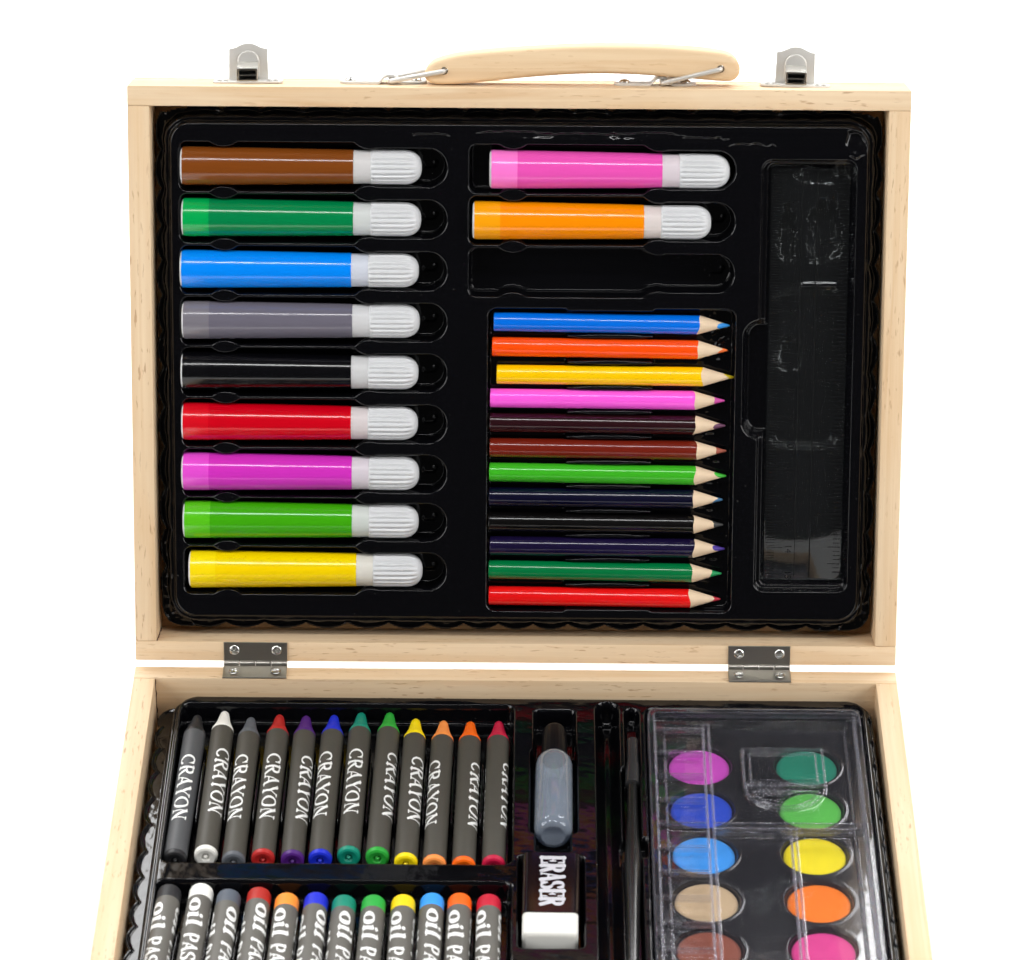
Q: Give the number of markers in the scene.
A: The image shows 11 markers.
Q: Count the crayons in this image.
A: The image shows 12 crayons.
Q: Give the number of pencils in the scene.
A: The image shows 12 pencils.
